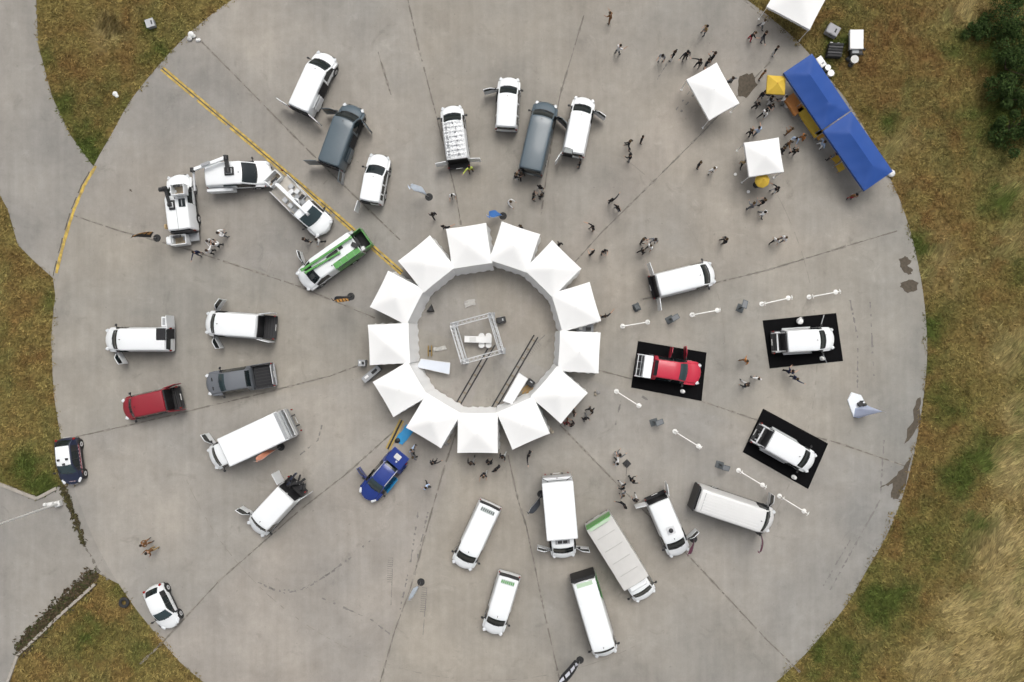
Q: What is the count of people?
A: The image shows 104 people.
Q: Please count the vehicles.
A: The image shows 31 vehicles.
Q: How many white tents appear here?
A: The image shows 16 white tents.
